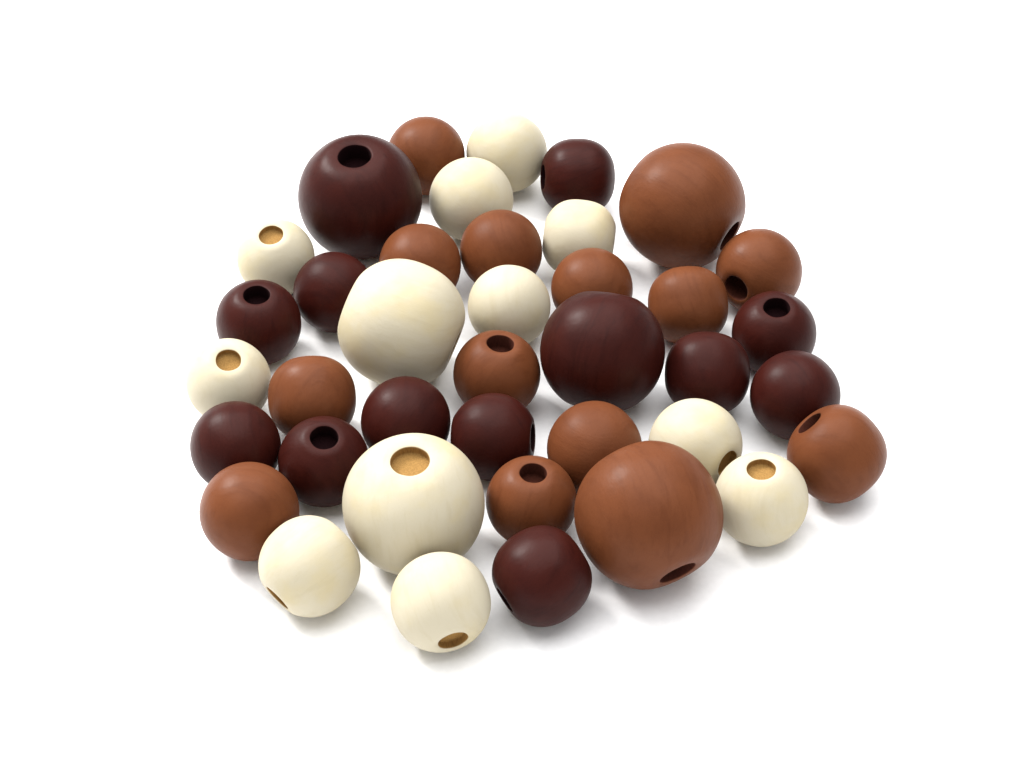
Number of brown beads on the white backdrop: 14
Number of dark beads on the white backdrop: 13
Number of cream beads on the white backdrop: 12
